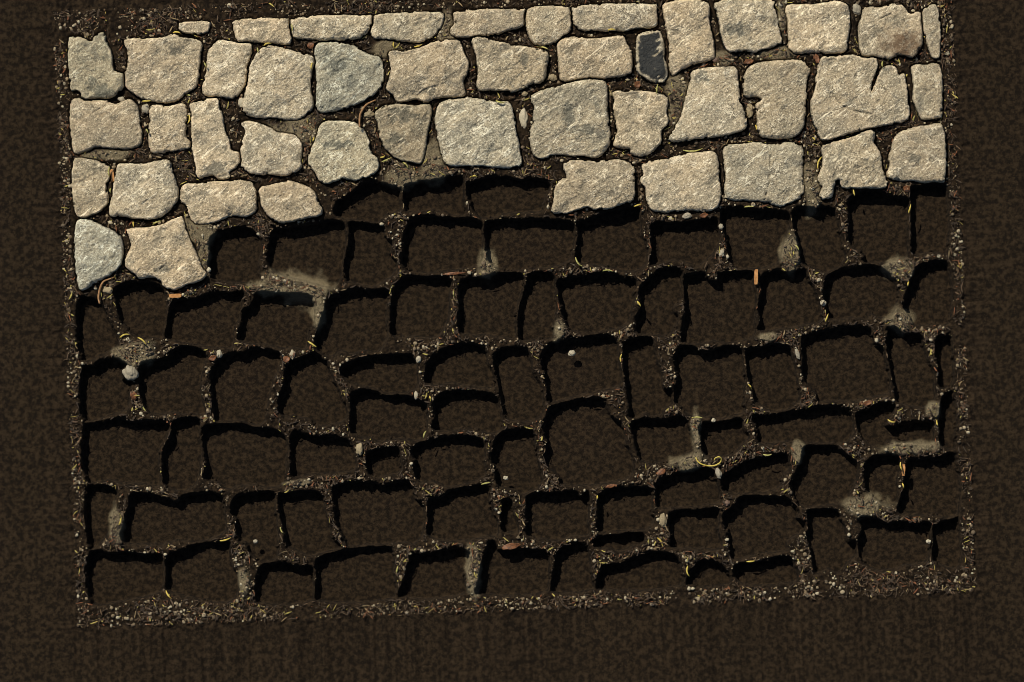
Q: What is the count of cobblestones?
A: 45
